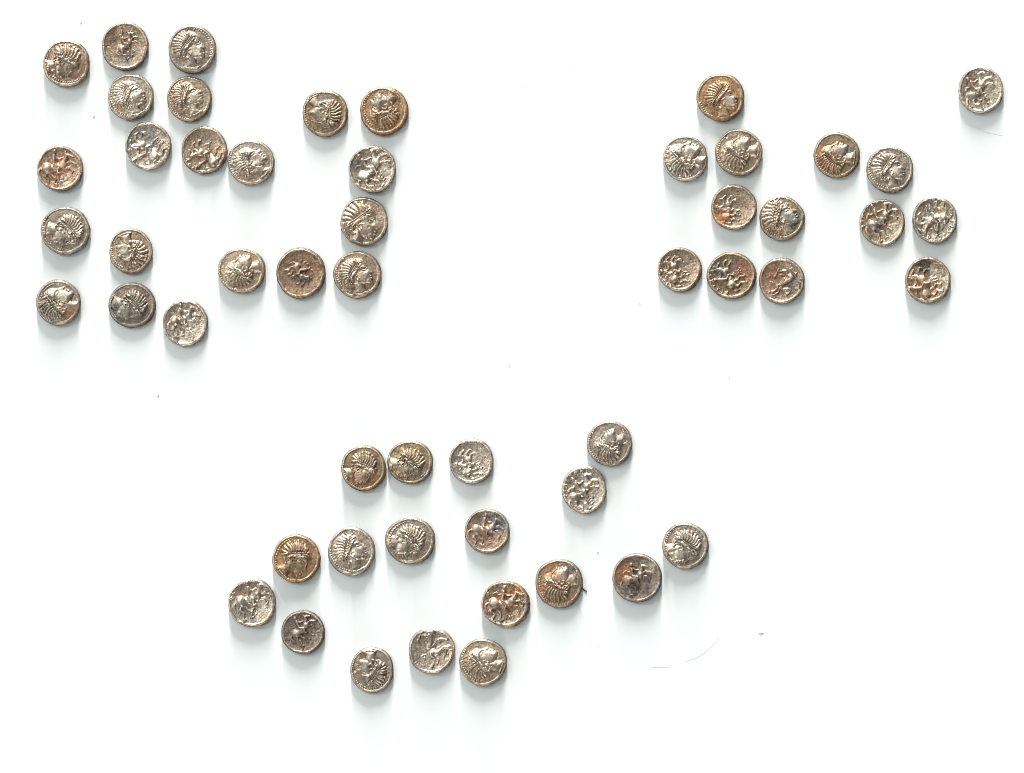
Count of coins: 53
